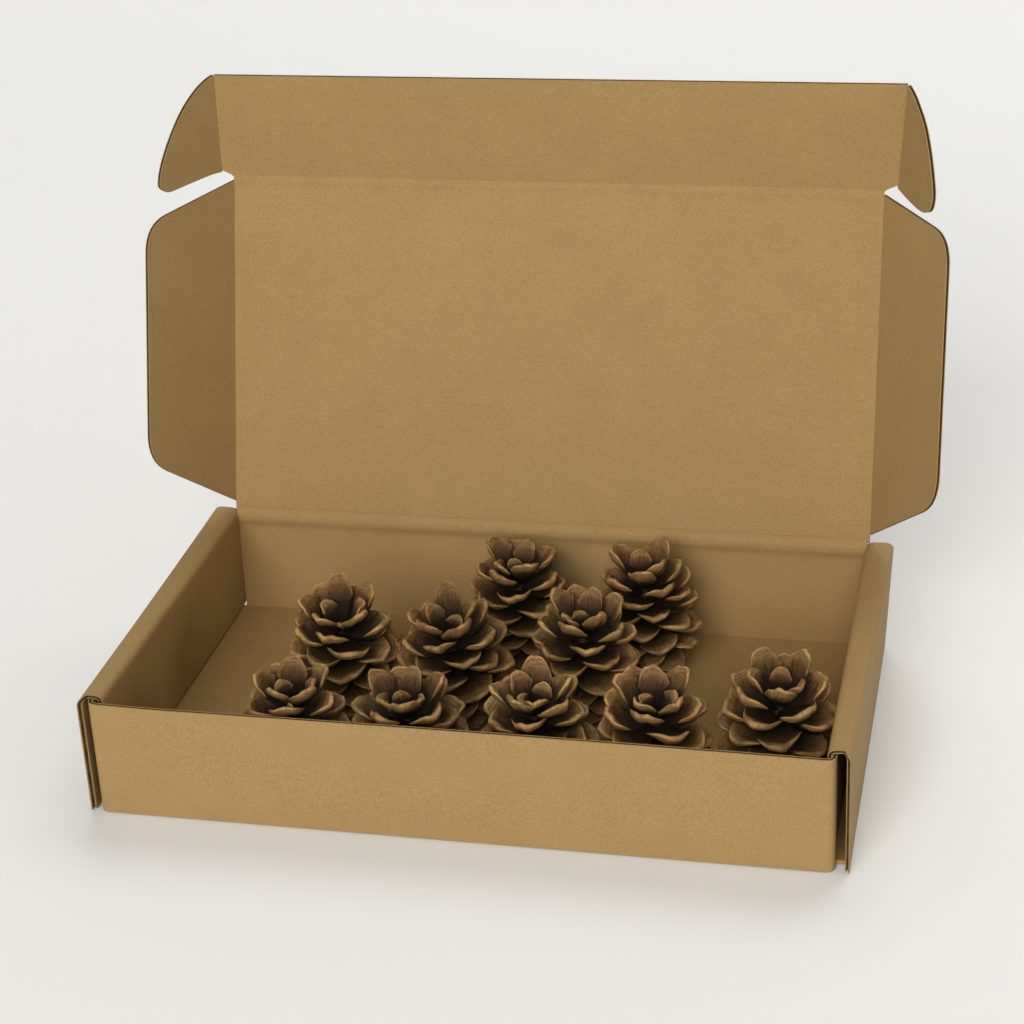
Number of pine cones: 10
